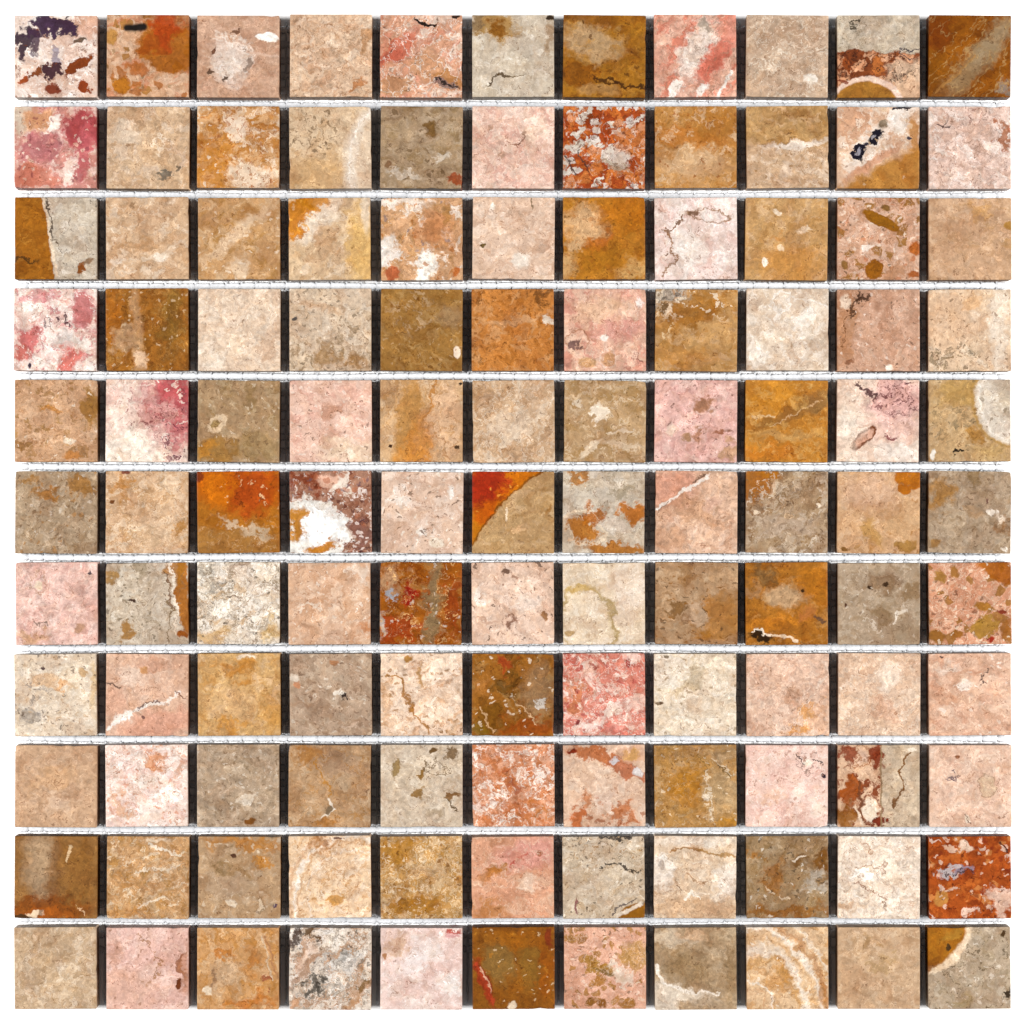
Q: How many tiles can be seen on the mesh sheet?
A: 121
